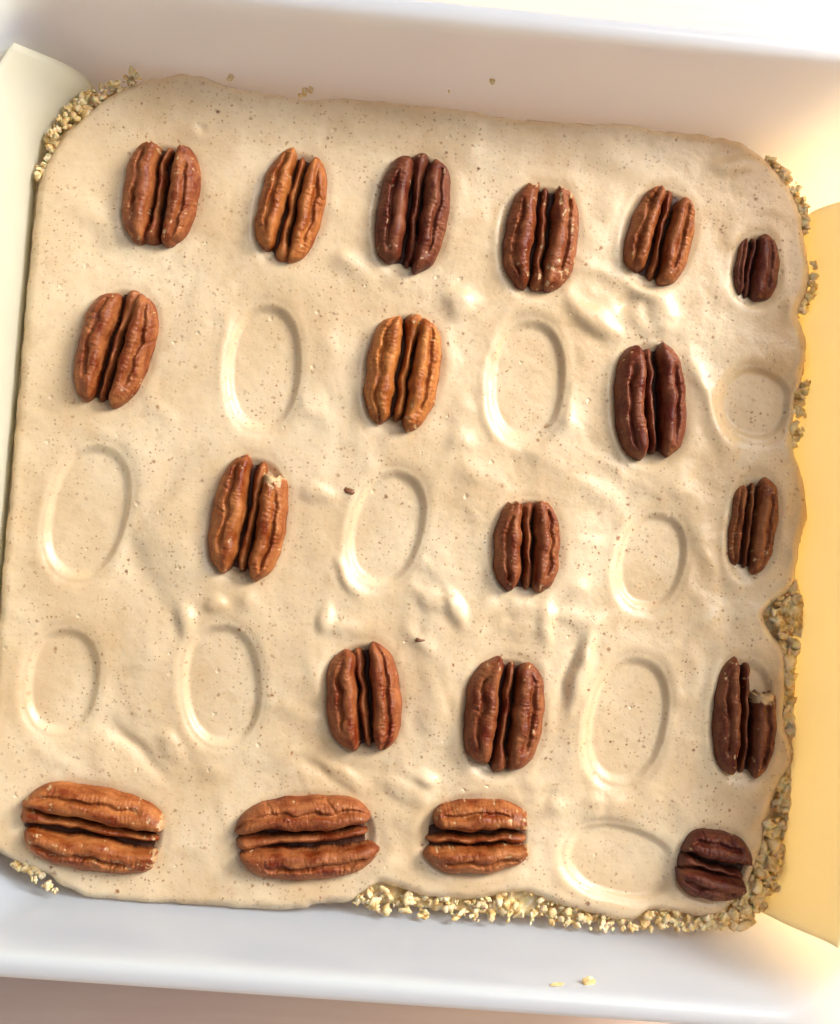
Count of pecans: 19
